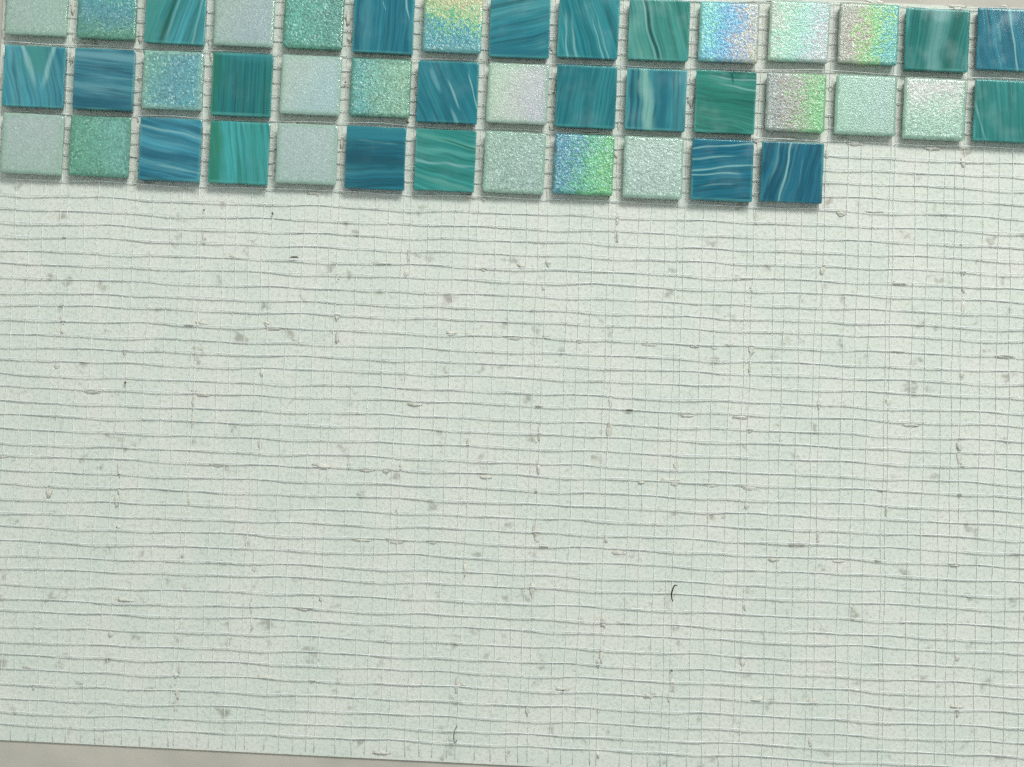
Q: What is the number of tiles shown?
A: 42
